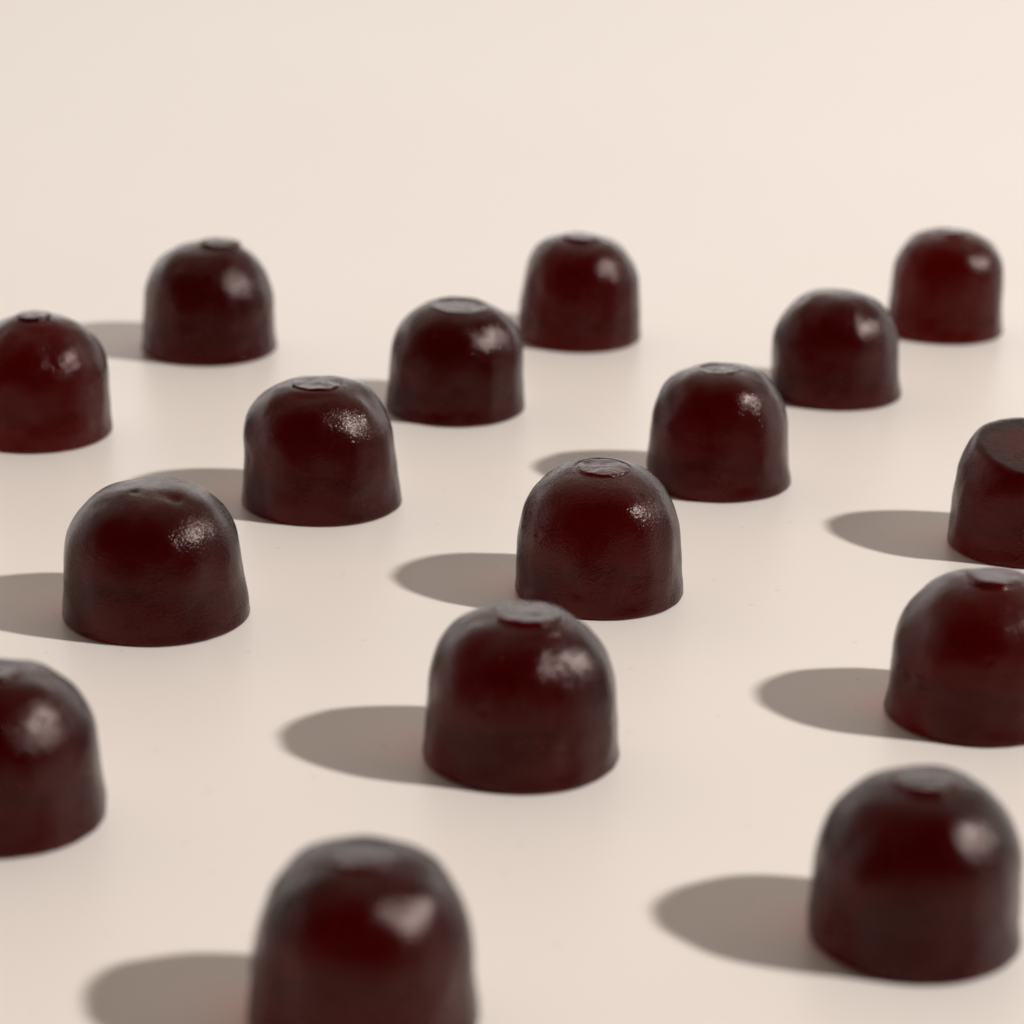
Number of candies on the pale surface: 16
